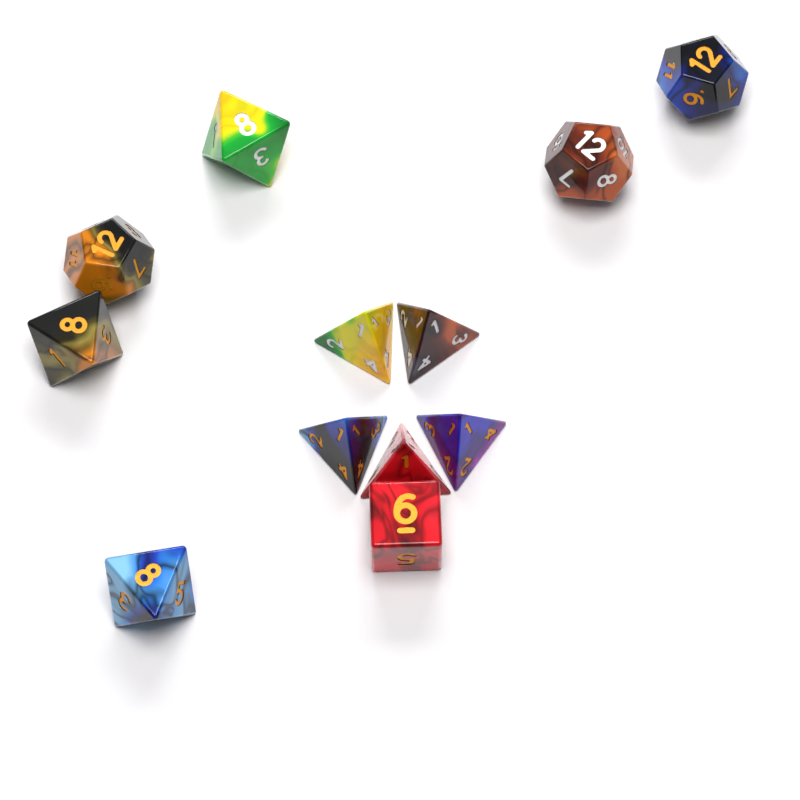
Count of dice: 12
